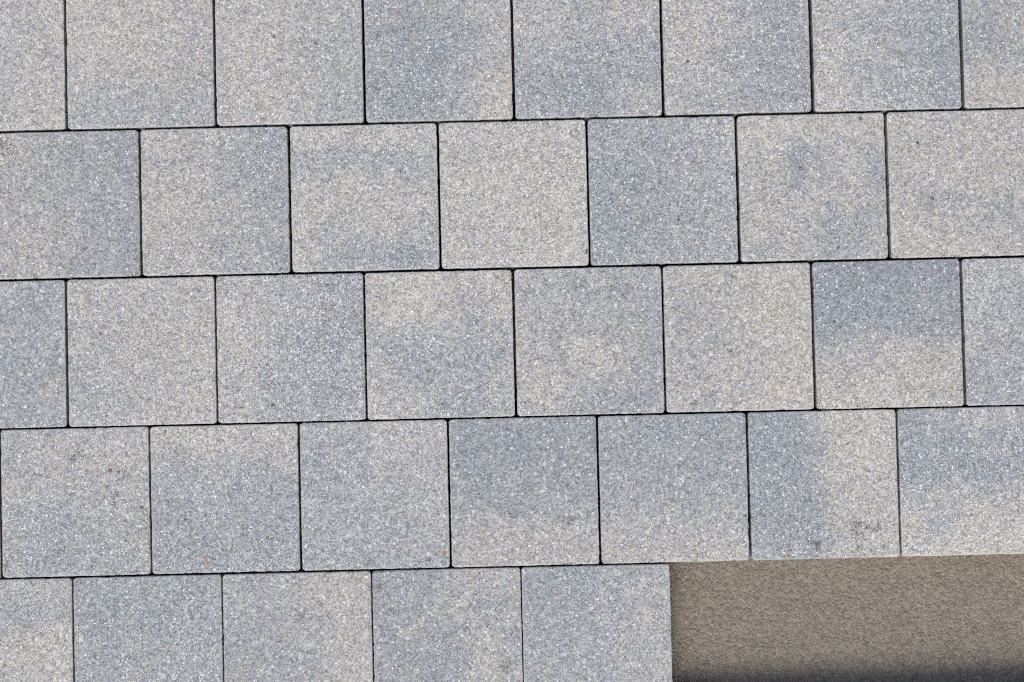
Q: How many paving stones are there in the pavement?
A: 35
